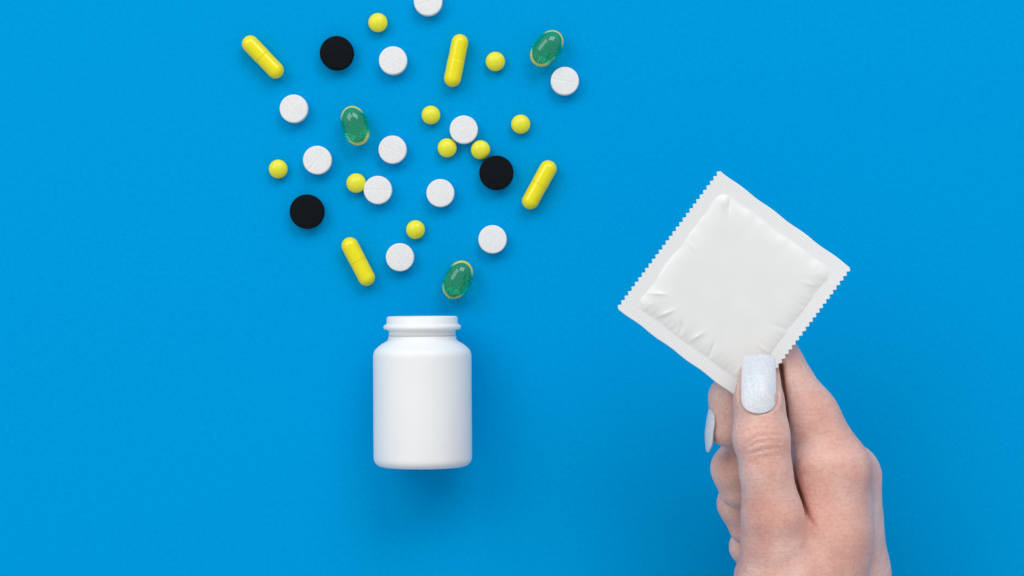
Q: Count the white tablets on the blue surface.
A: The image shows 11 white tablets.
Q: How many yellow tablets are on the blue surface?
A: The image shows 9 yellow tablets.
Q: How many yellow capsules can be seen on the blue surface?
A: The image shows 4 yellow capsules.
